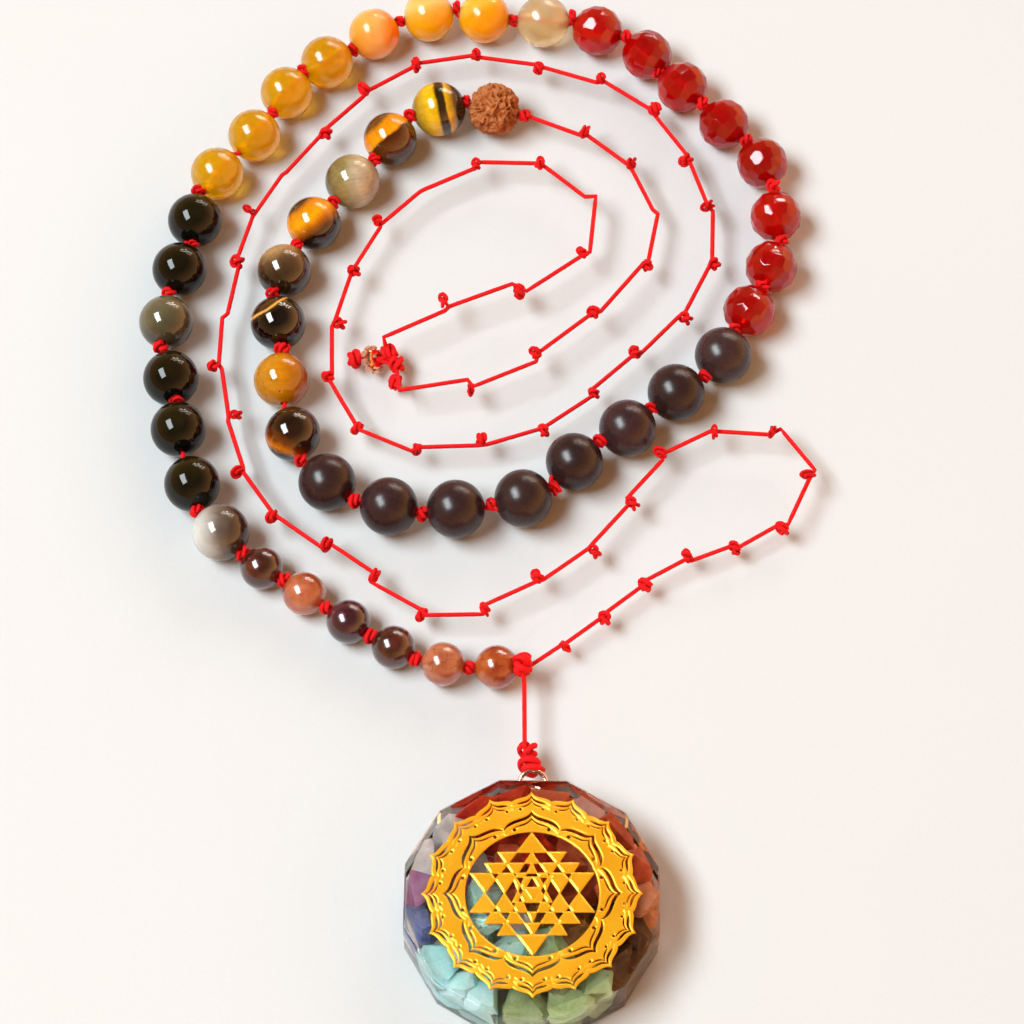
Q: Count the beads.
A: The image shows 46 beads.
